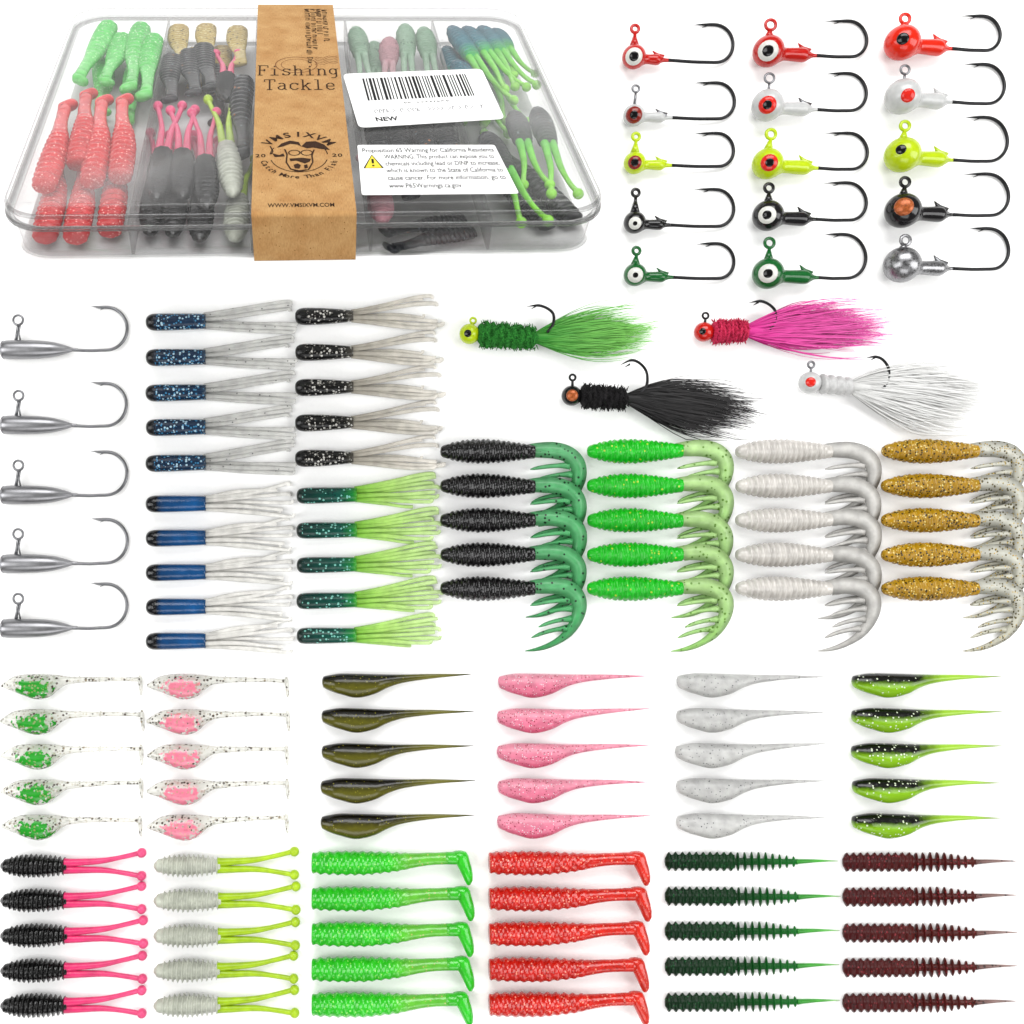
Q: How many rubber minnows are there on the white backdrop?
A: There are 30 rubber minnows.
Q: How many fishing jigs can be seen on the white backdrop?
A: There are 24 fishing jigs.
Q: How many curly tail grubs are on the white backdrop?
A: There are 20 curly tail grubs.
